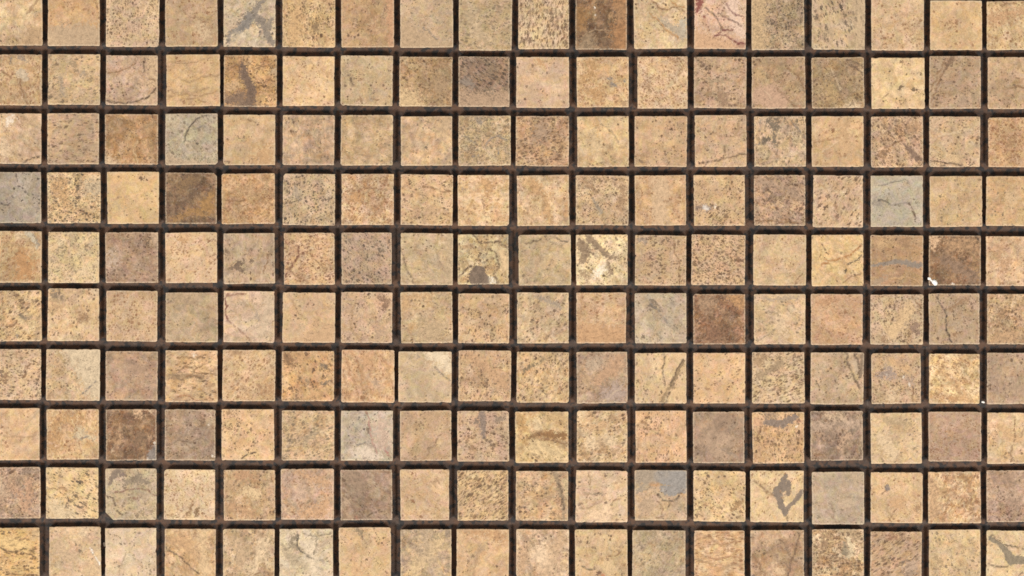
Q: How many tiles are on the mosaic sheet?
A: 180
